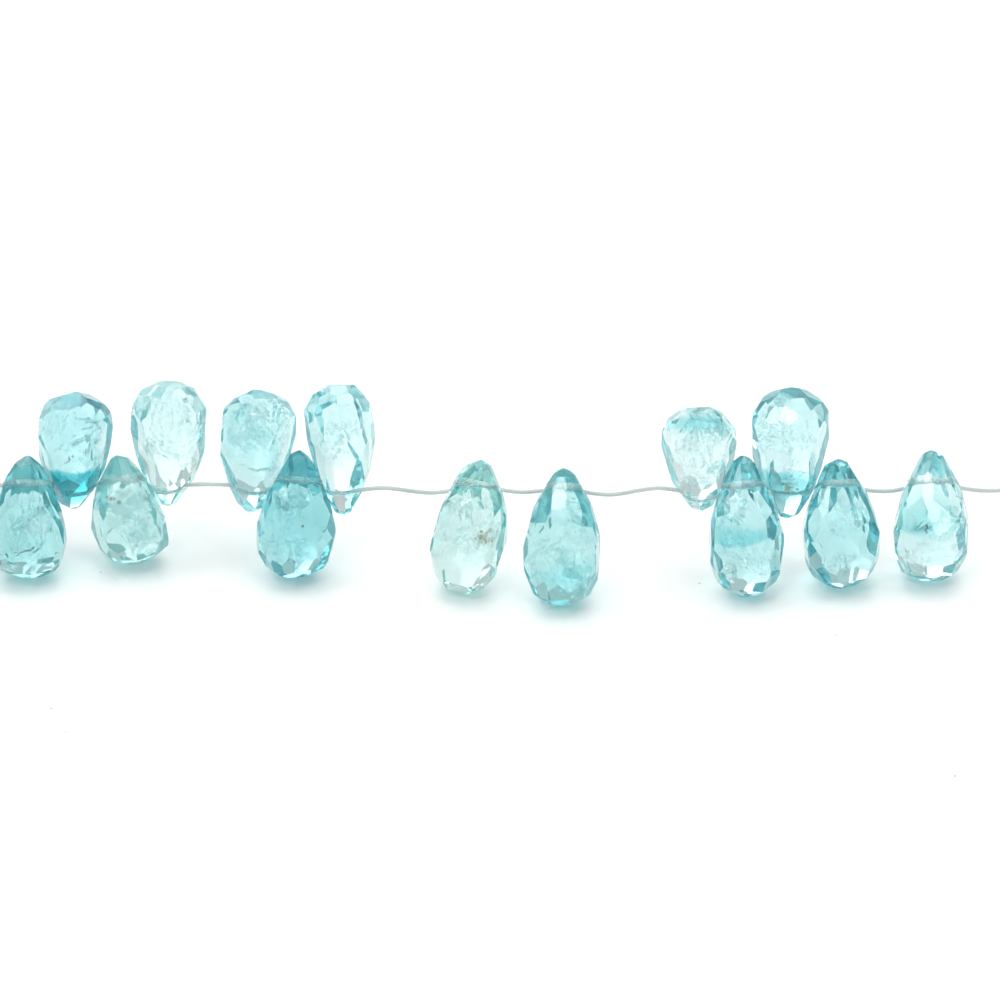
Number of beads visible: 14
